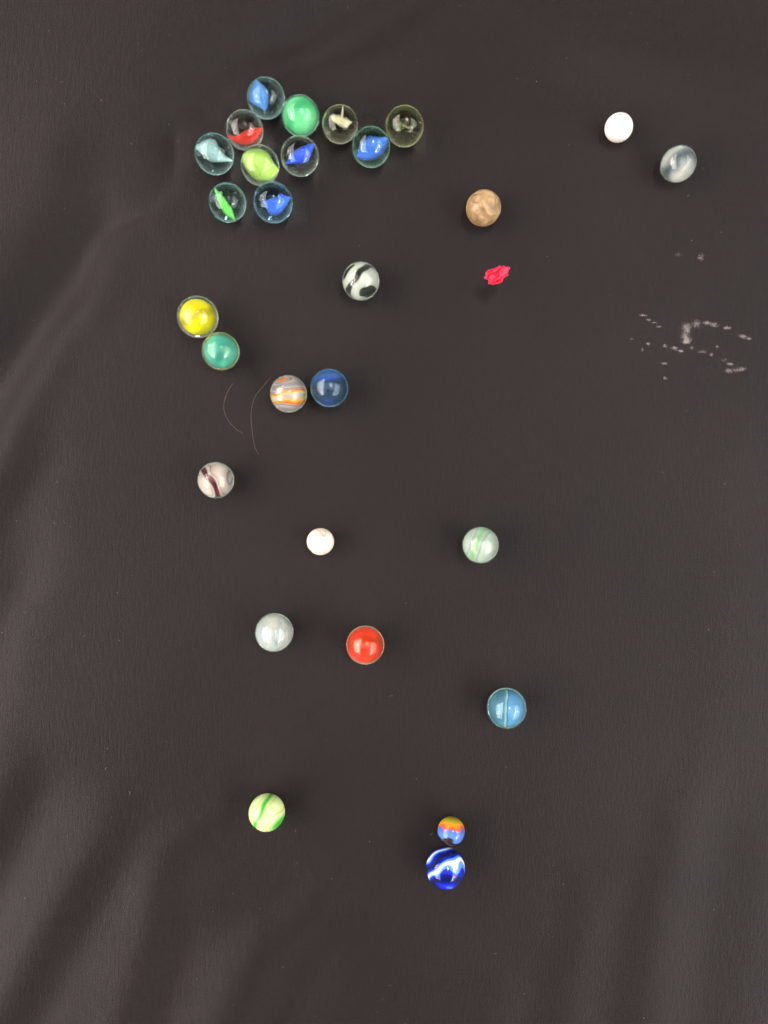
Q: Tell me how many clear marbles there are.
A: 10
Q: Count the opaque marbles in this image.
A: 18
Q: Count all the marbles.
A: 28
